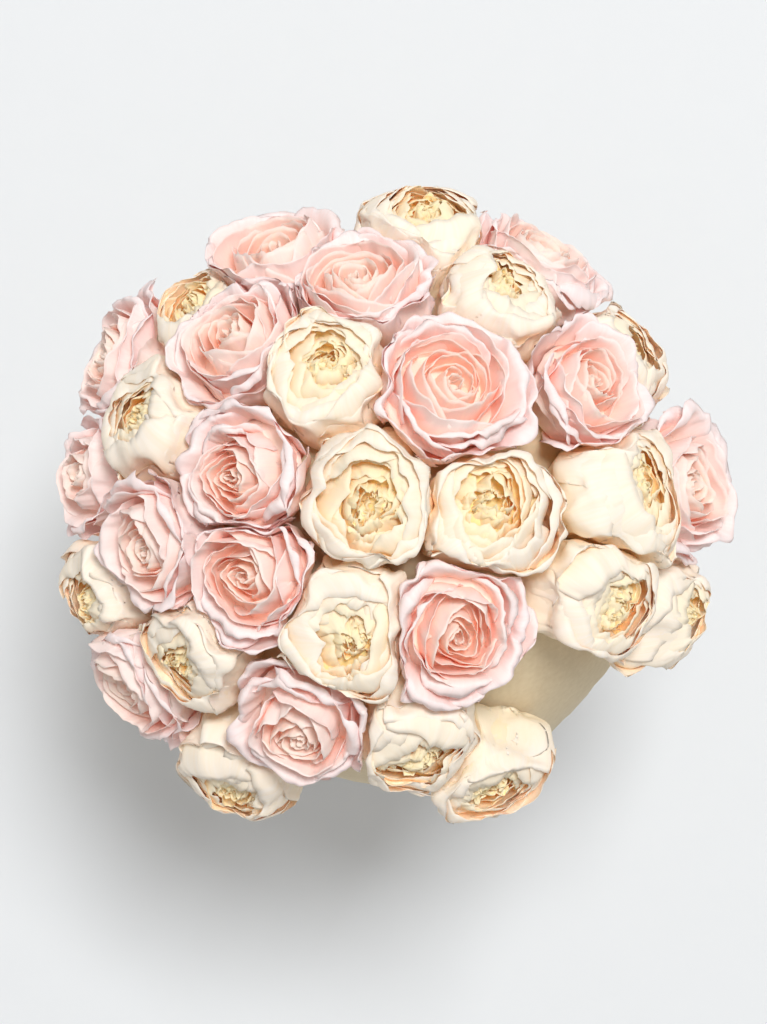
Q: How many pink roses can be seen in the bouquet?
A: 15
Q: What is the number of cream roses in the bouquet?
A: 17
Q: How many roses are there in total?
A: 32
